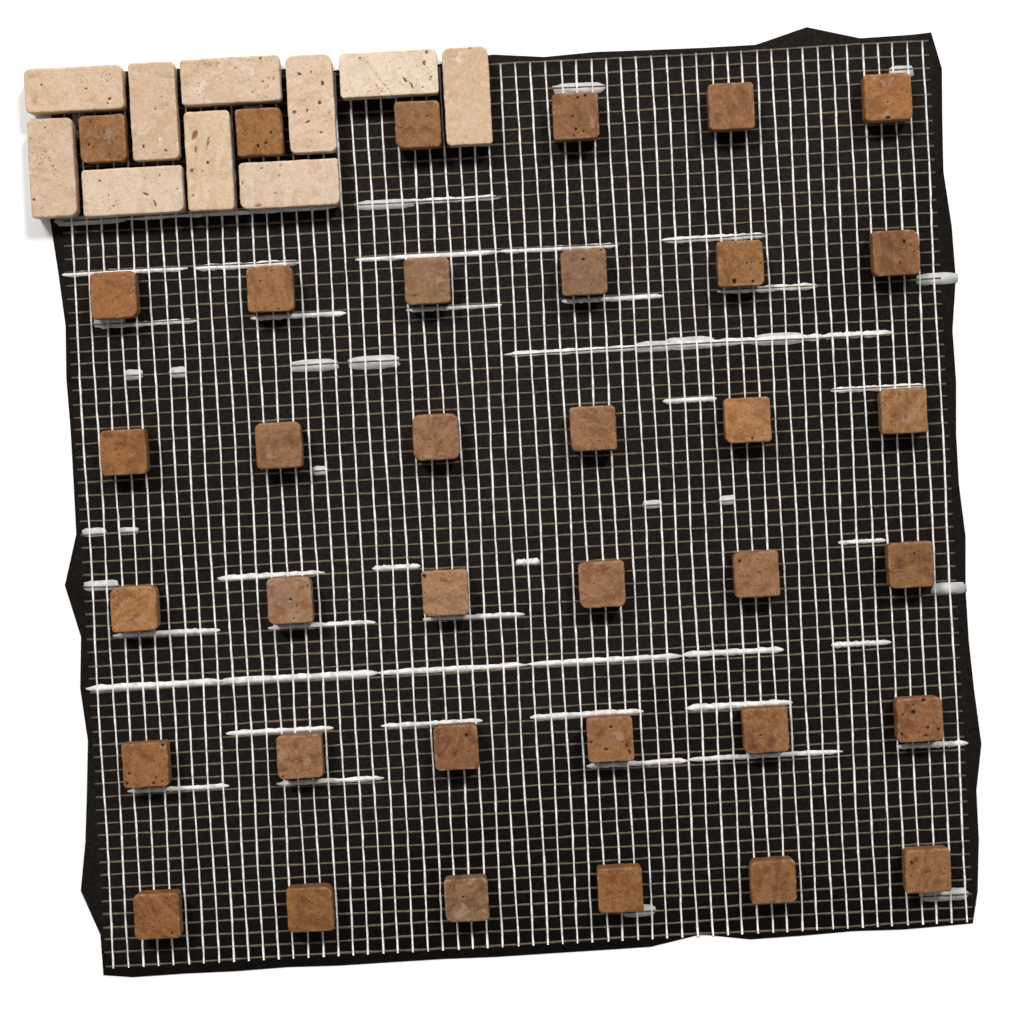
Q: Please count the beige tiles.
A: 10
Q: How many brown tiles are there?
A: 36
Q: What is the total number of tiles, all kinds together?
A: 46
